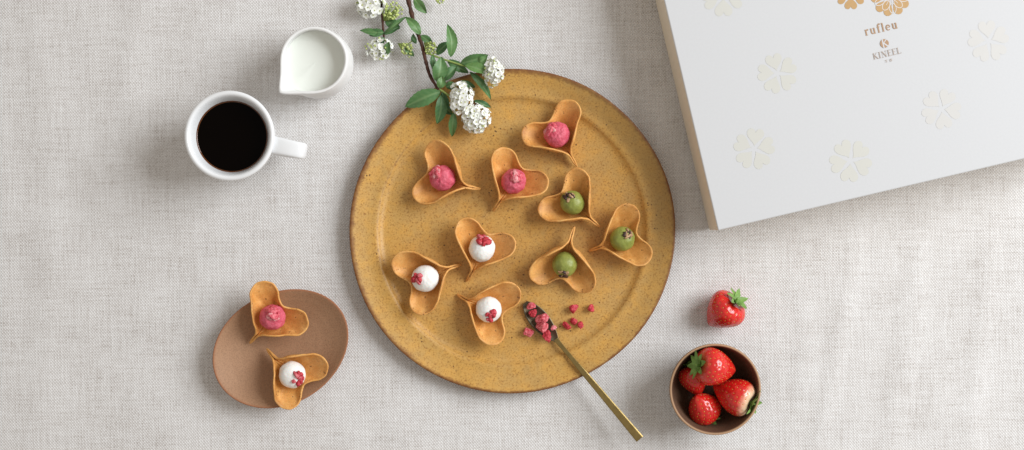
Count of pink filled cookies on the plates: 4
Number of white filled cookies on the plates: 4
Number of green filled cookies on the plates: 3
